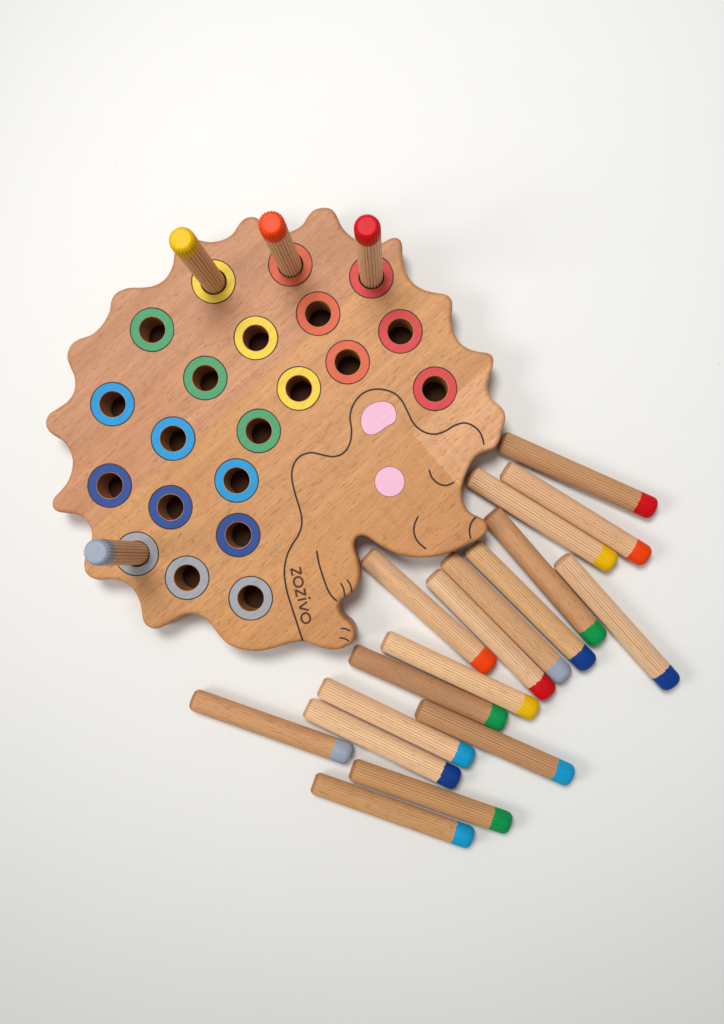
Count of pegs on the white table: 21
